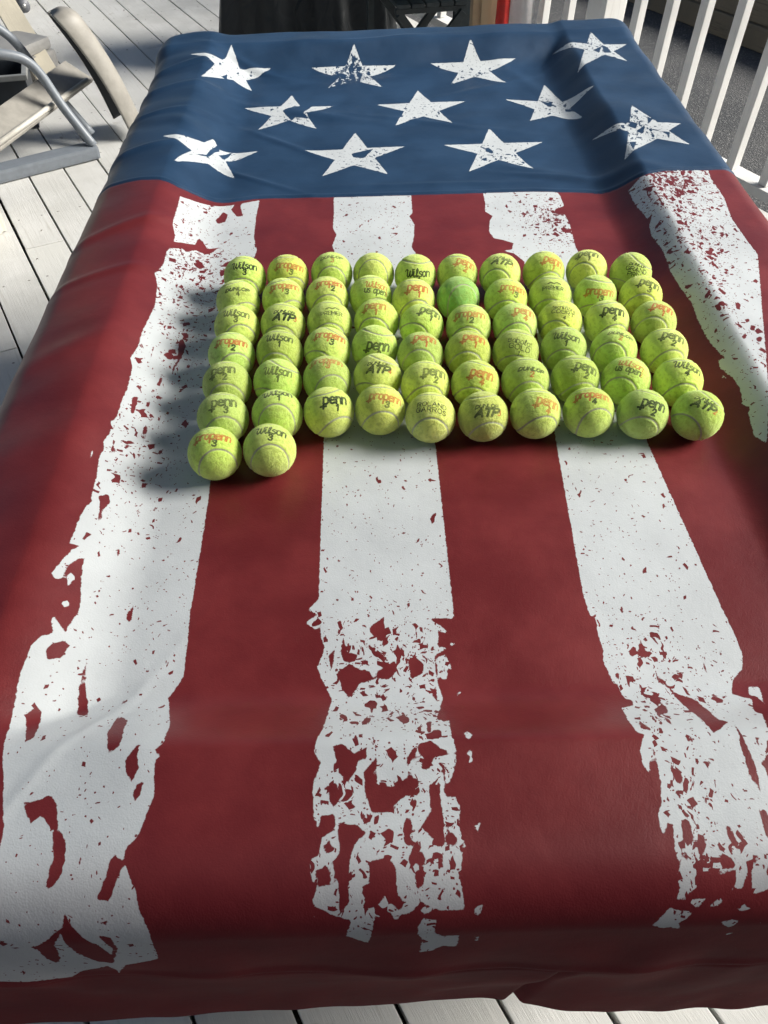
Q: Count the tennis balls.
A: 62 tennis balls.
